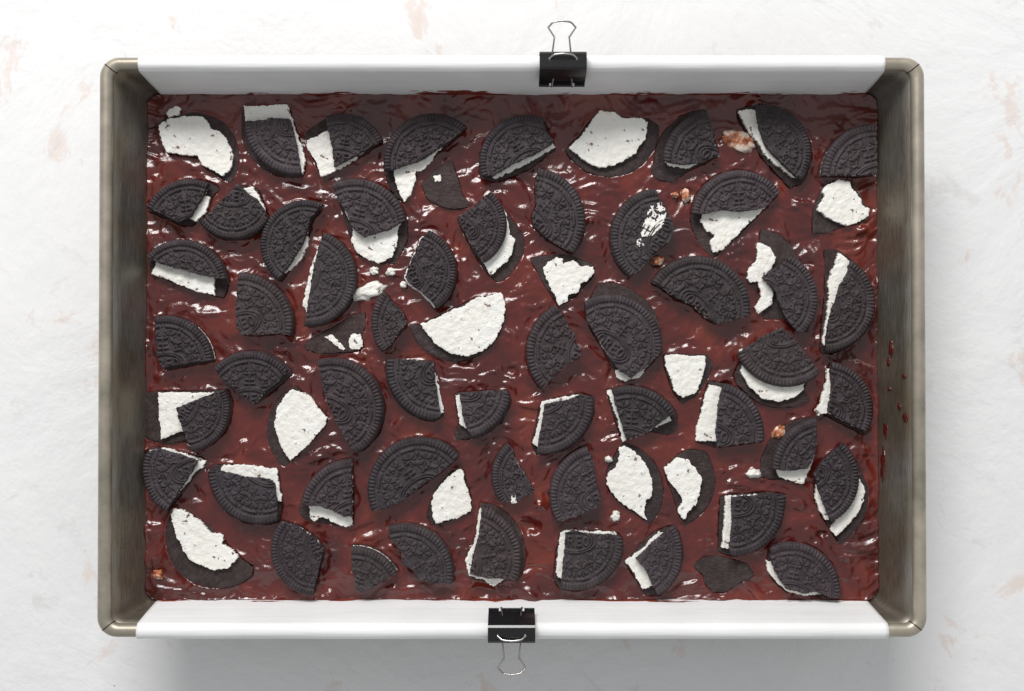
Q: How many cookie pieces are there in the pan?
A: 66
